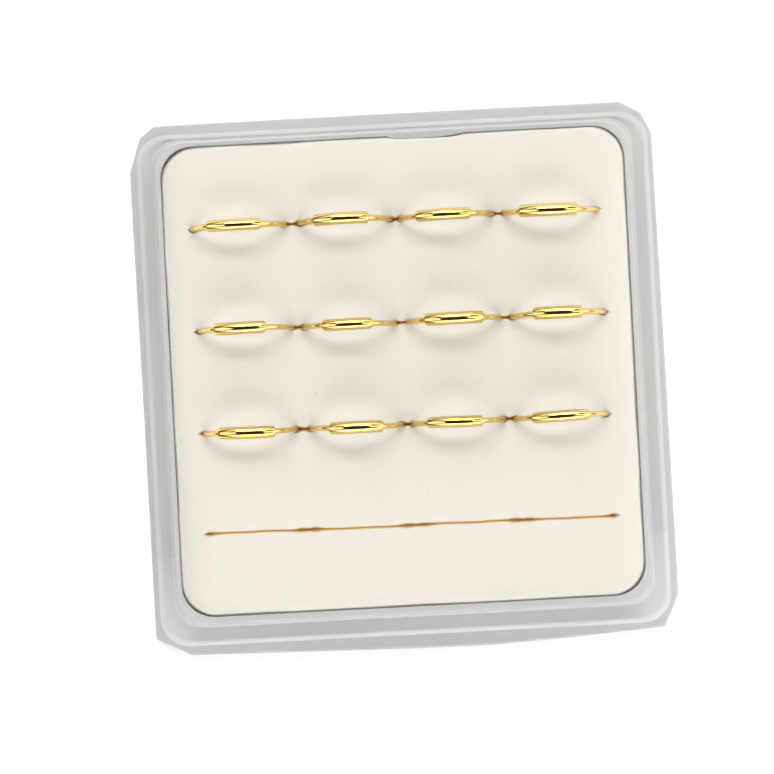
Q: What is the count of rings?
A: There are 12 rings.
